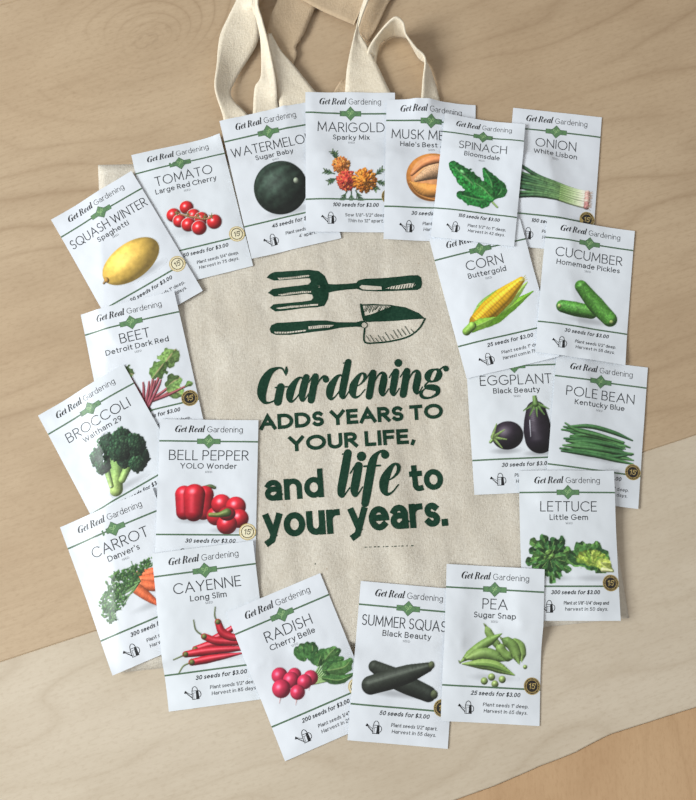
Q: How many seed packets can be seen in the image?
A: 20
